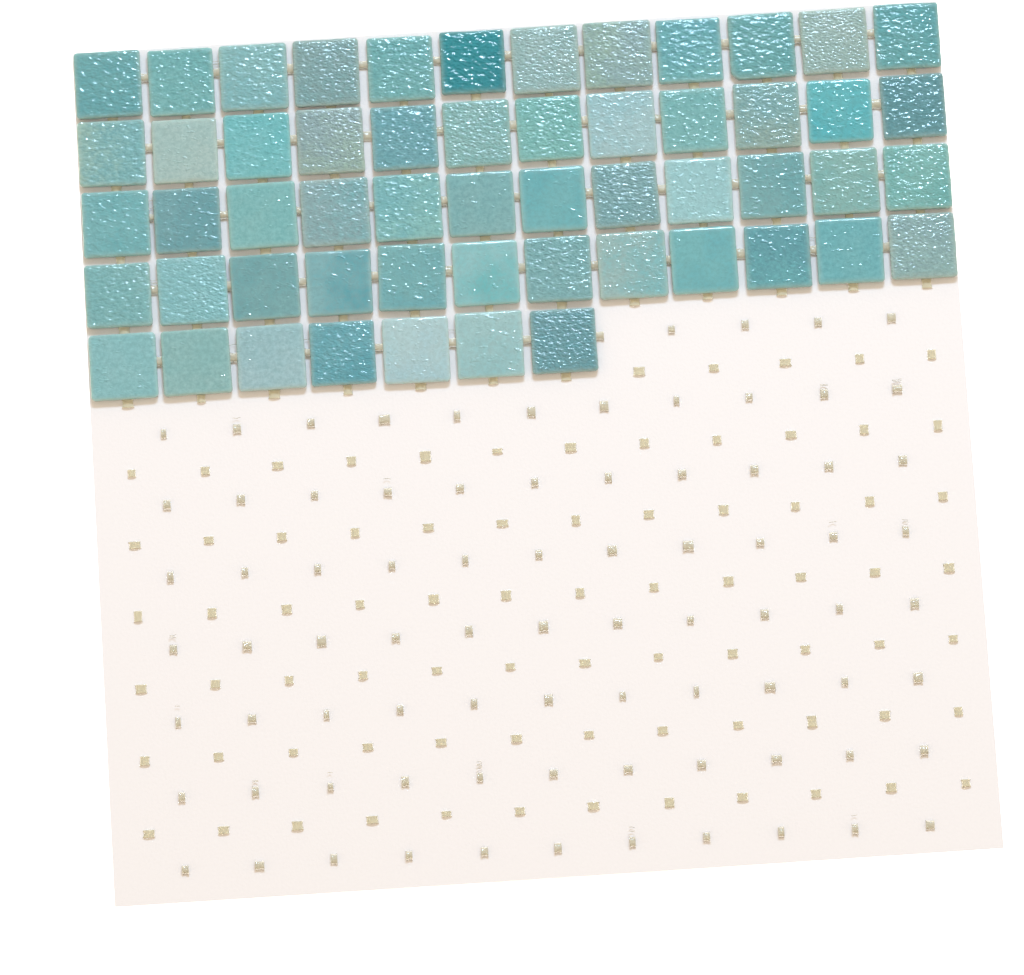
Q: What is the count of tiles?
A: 55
